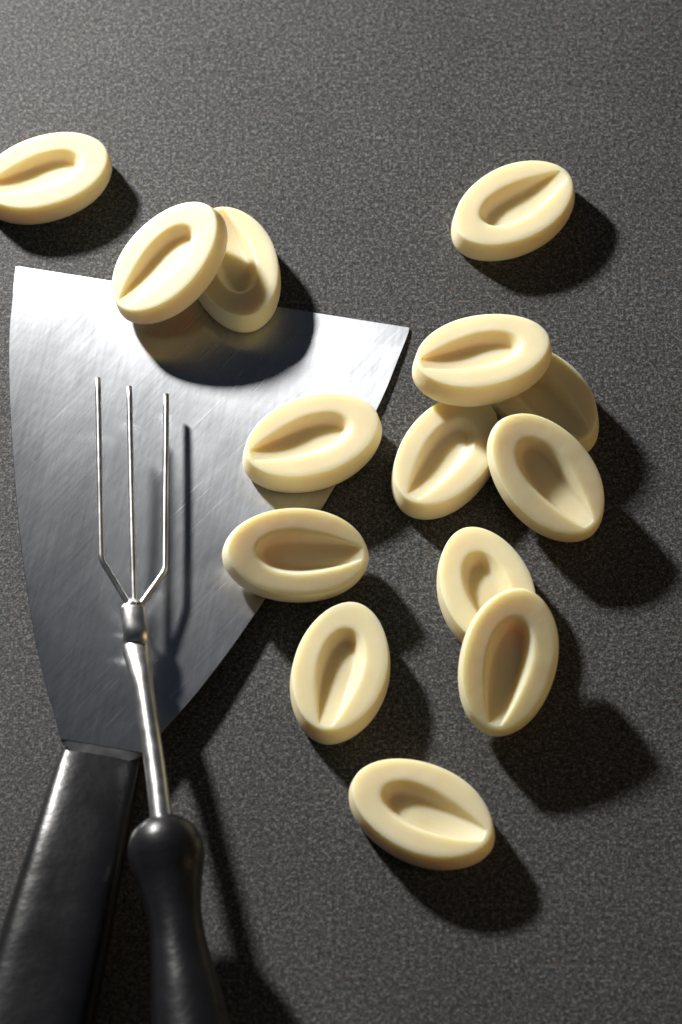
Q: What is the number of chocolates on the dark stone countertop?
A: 14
